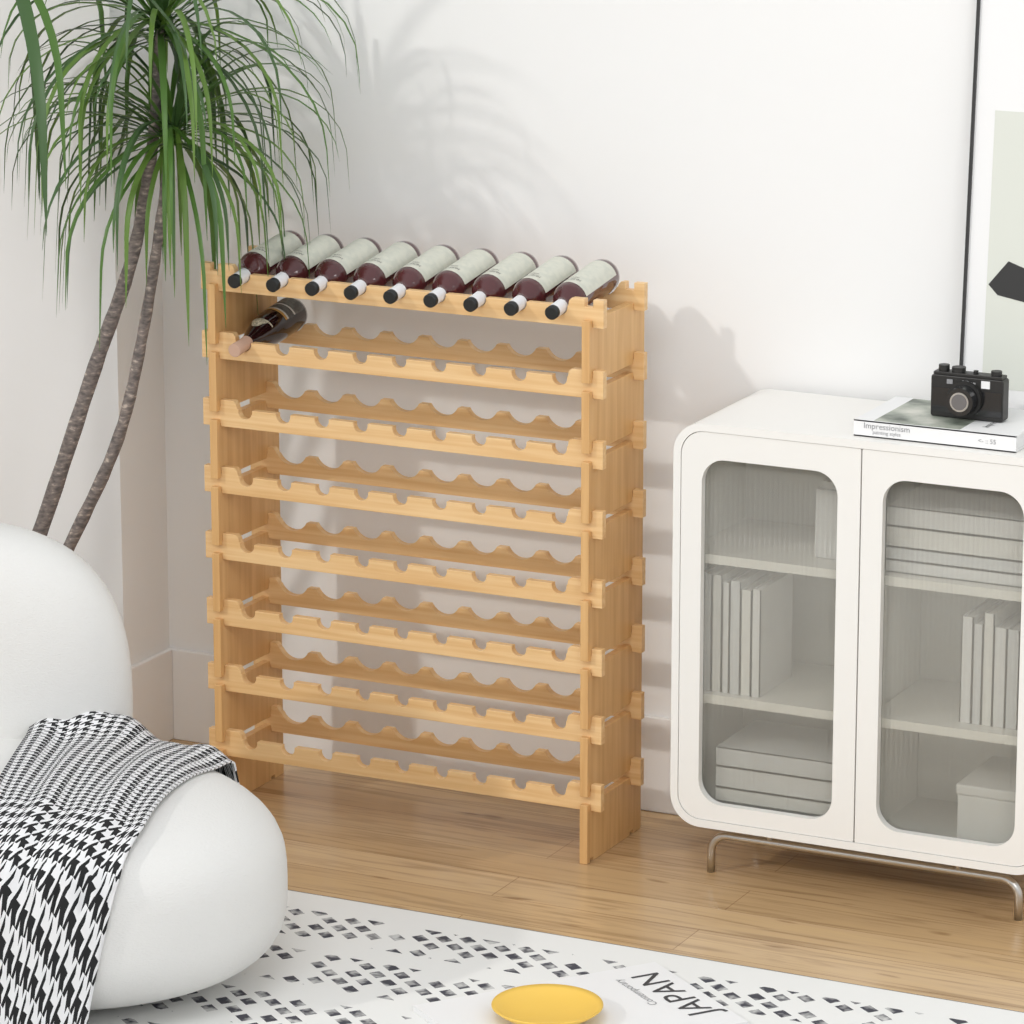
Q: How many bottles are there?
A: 10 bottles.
